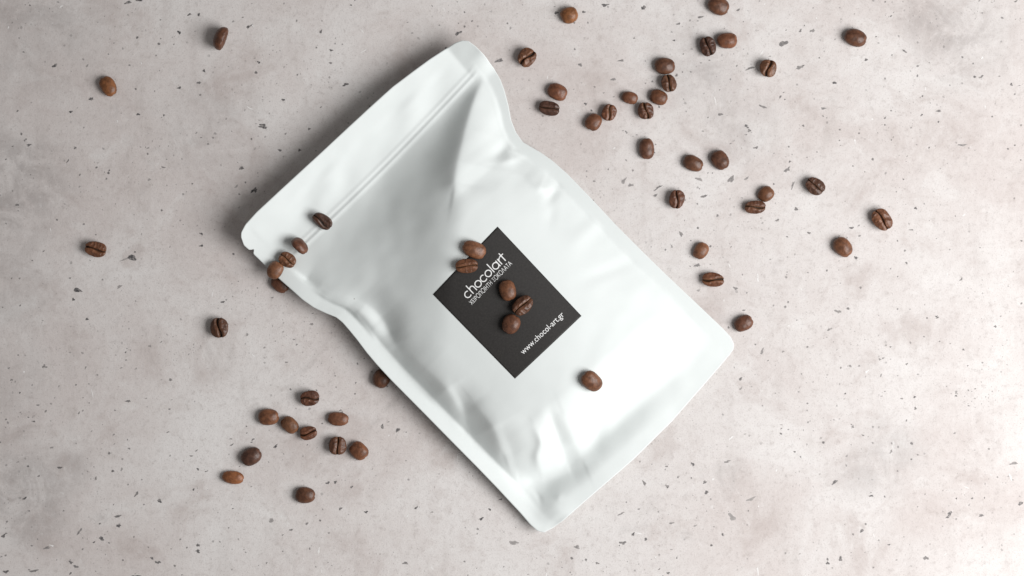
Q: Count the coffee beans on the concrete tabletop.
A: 54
